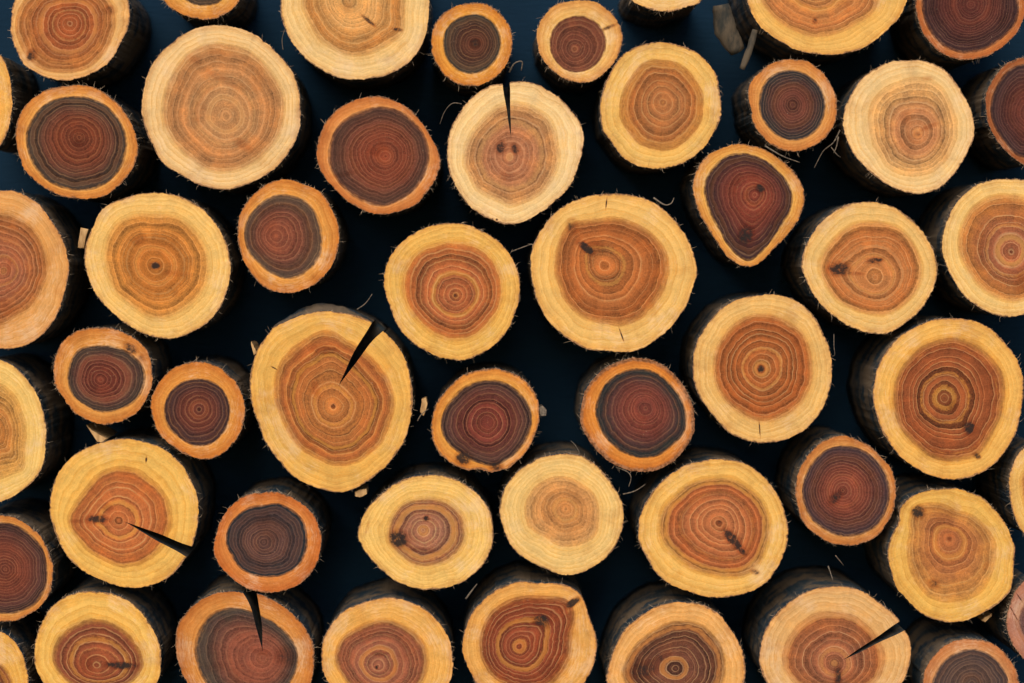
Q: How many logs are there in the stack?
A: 51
